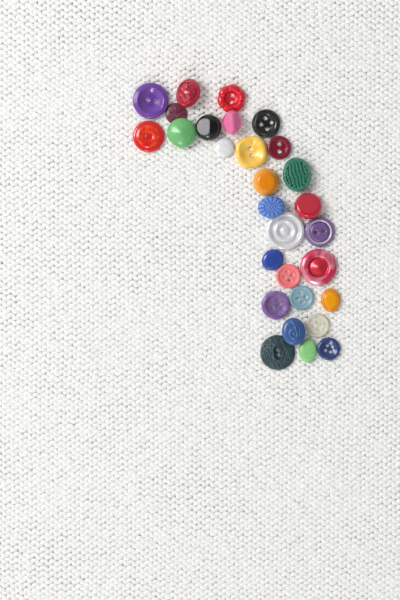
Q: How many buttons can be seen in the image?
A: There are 29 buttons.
